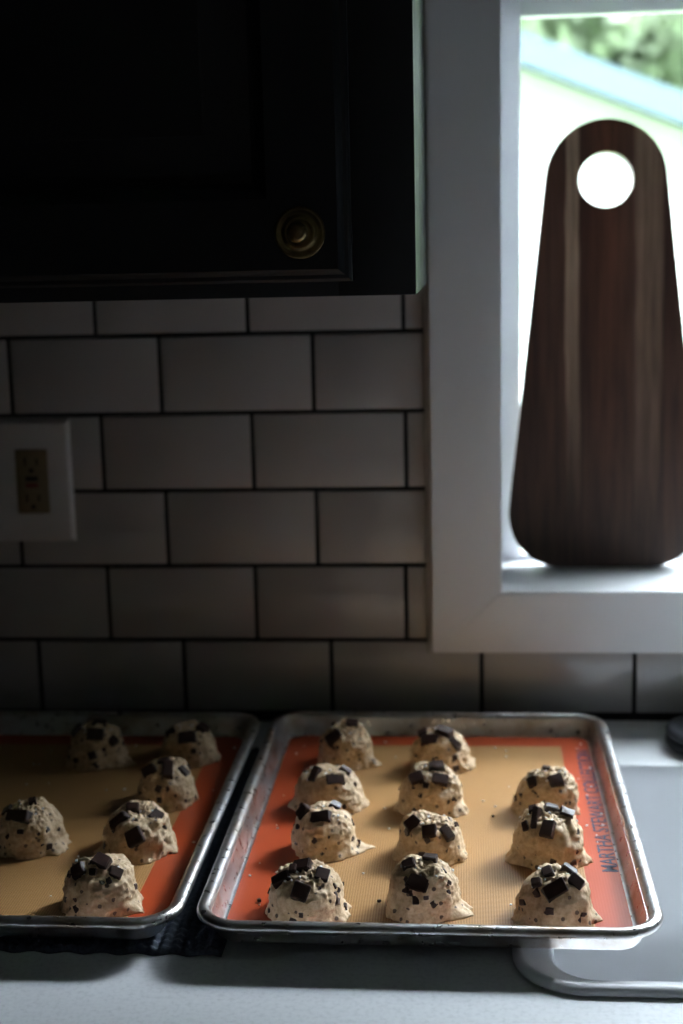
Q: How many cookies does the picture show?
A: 17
